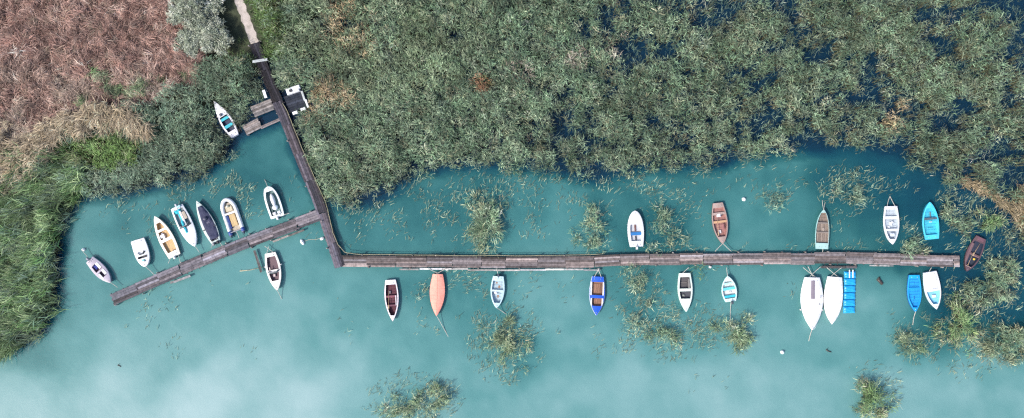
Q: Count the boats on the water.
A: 25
